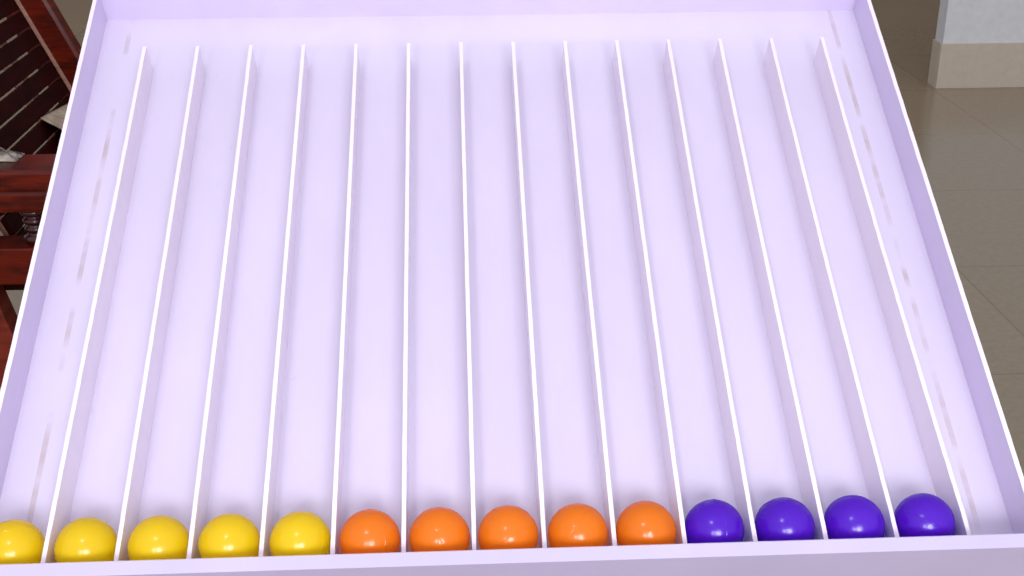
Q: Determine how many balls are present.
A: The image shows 14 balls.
